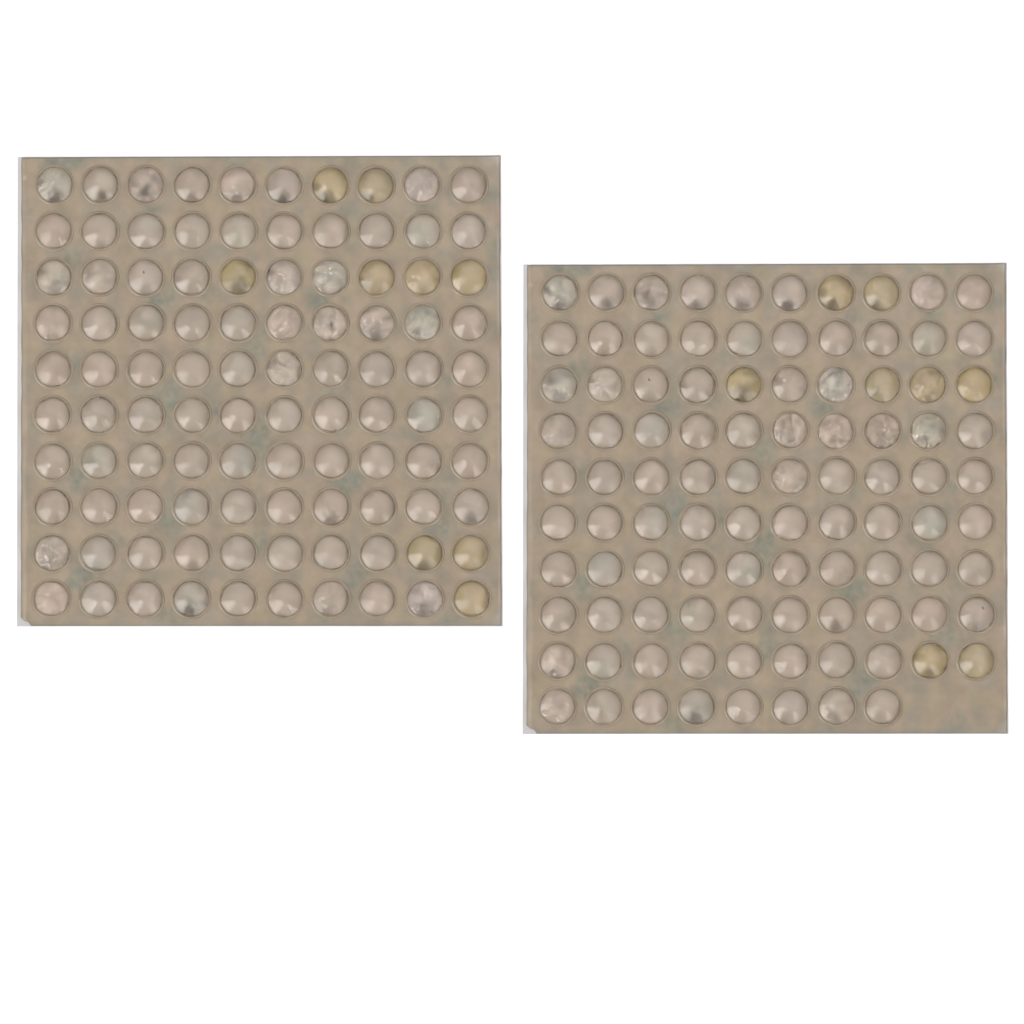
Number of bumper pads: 198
